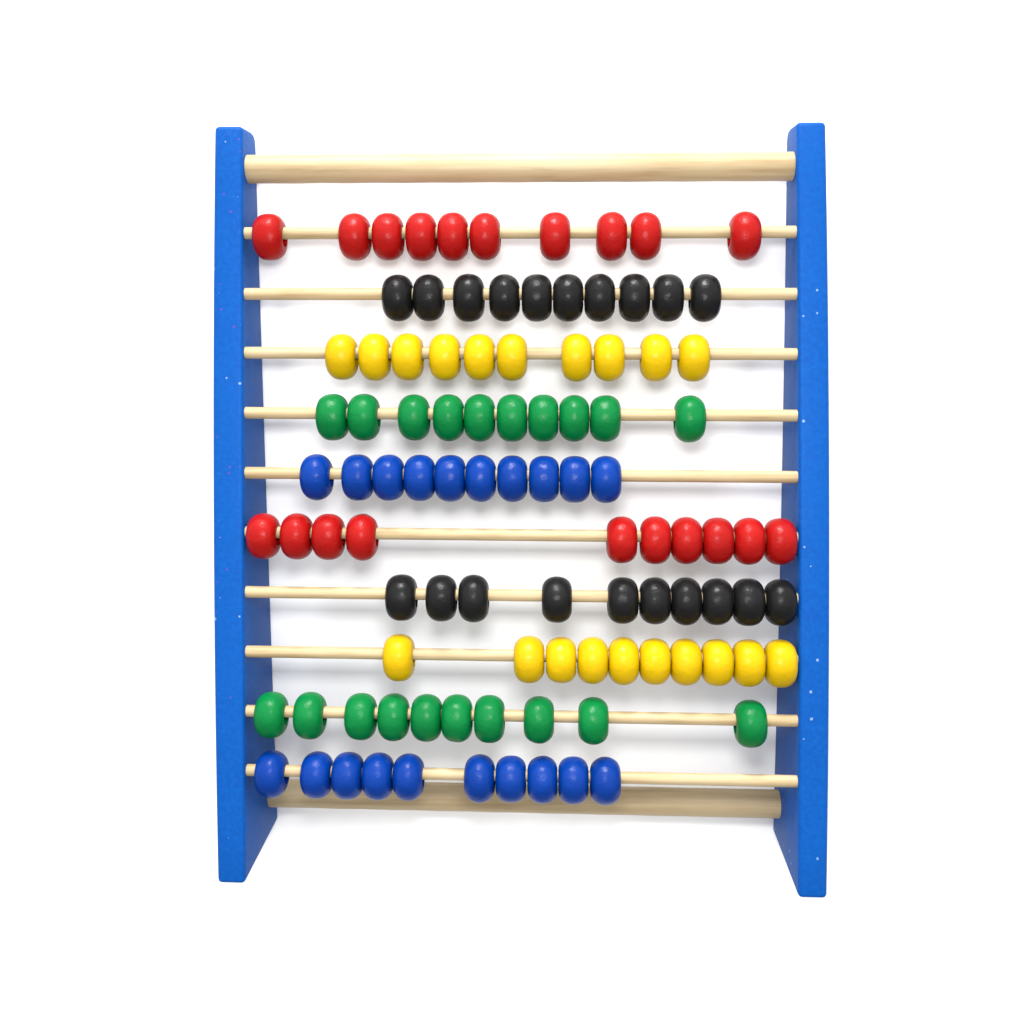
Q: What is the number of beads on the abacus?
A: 100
